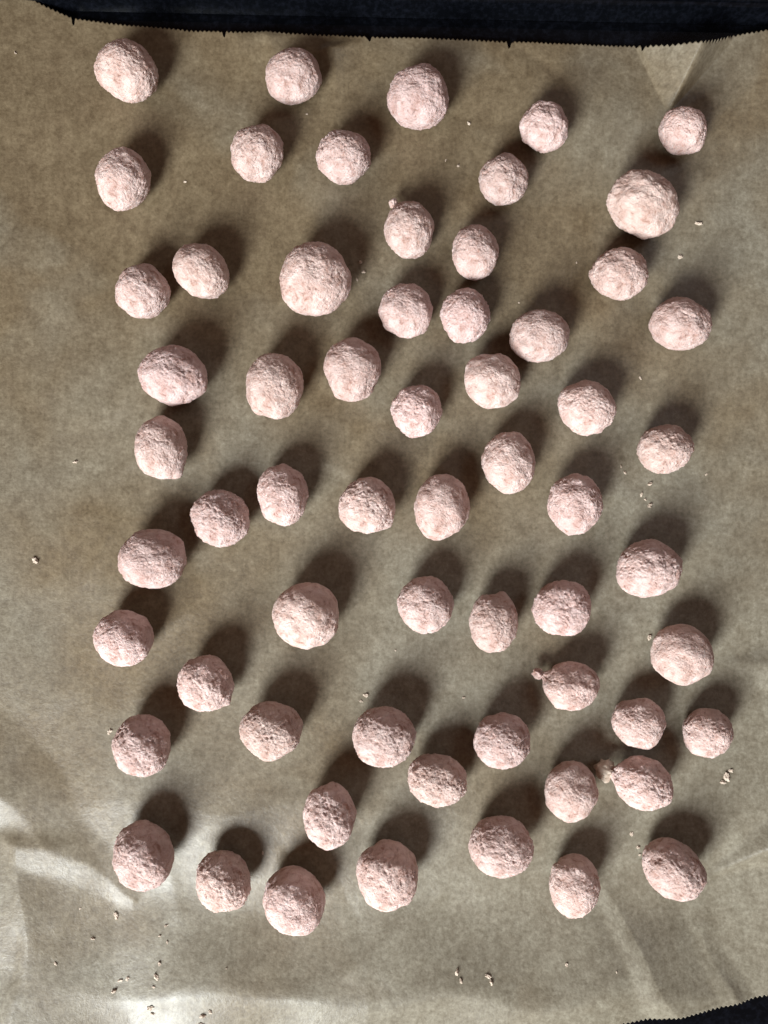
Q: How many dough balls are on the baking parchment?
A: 61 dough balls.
